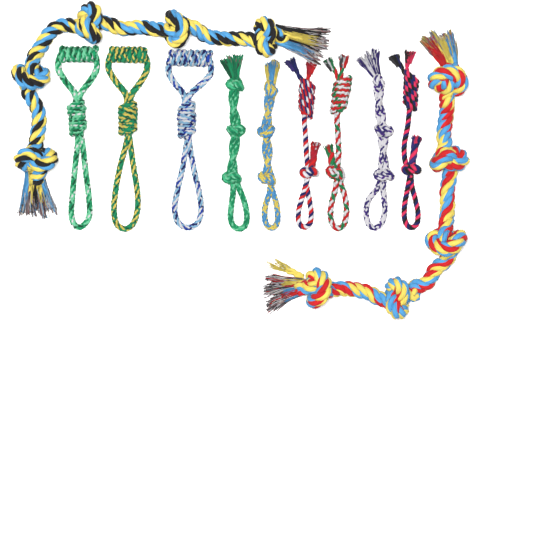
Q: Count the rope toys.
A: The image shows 11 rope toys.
